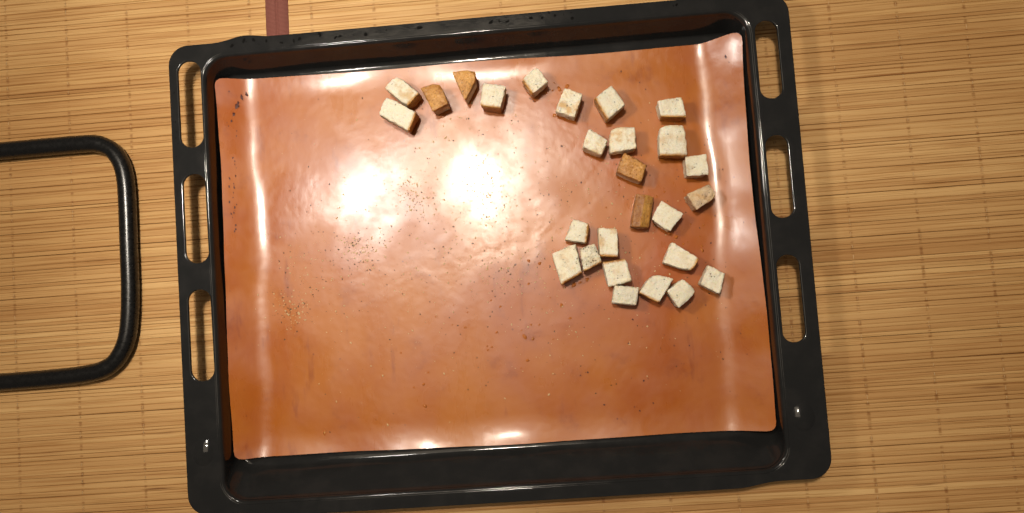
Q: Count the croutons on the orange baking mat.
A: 27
